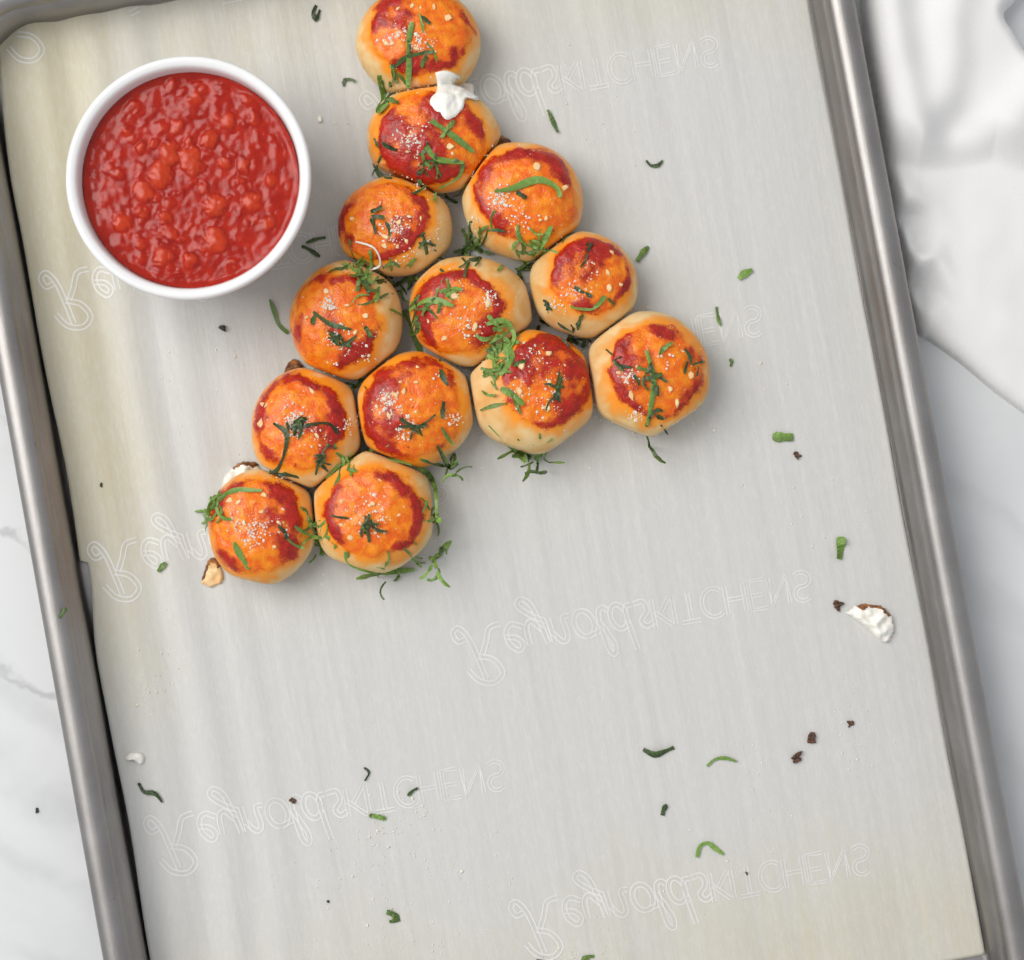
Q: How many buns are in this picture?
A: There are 13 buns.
